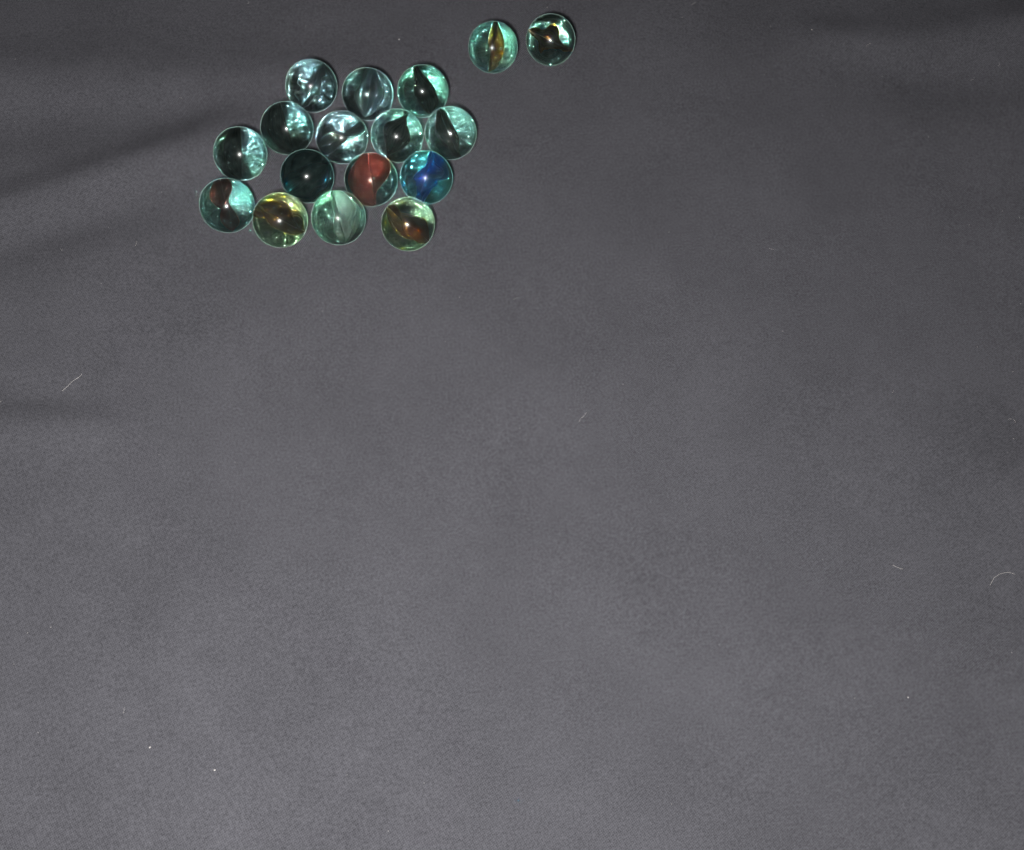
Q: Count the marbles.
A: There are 17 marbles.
